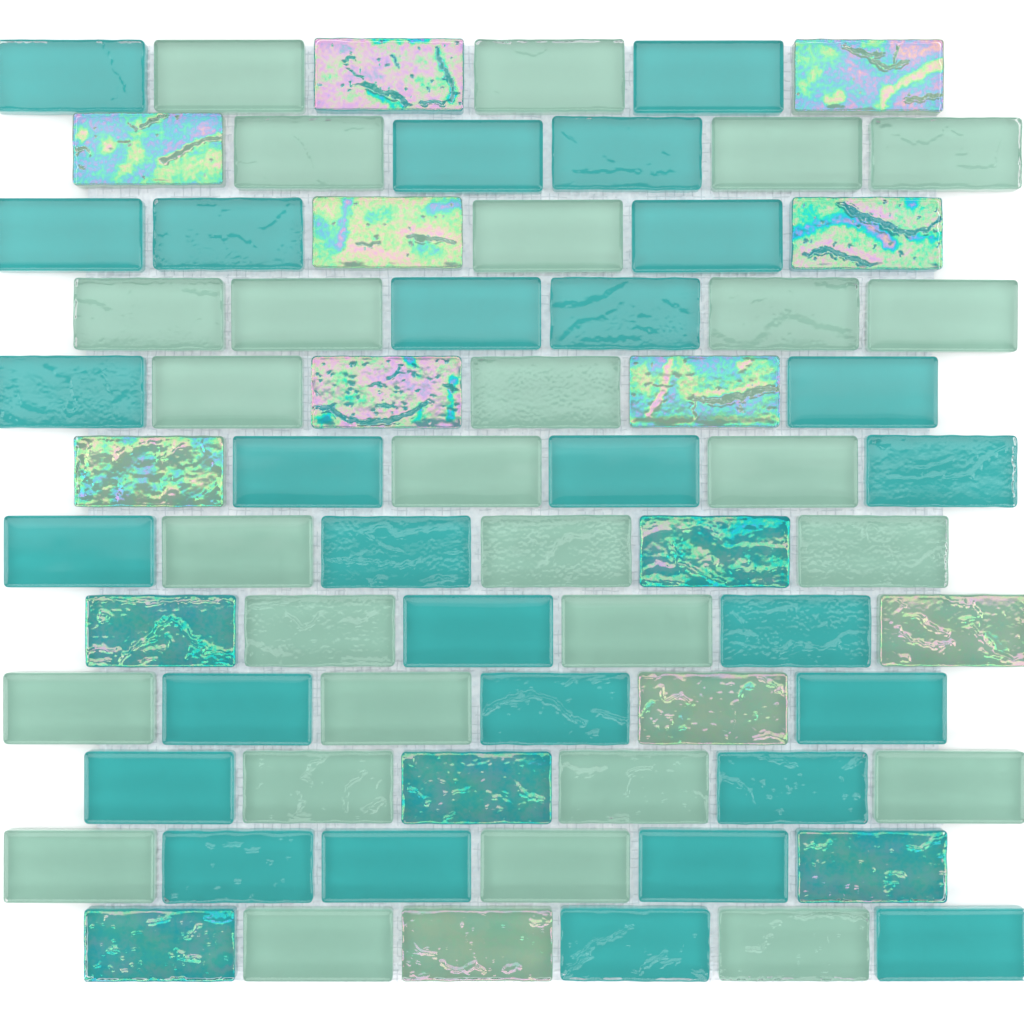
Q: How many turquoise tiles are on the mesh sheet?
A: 28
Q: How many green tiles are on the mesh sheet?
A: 28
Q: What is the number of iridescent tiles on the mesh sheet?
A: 16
